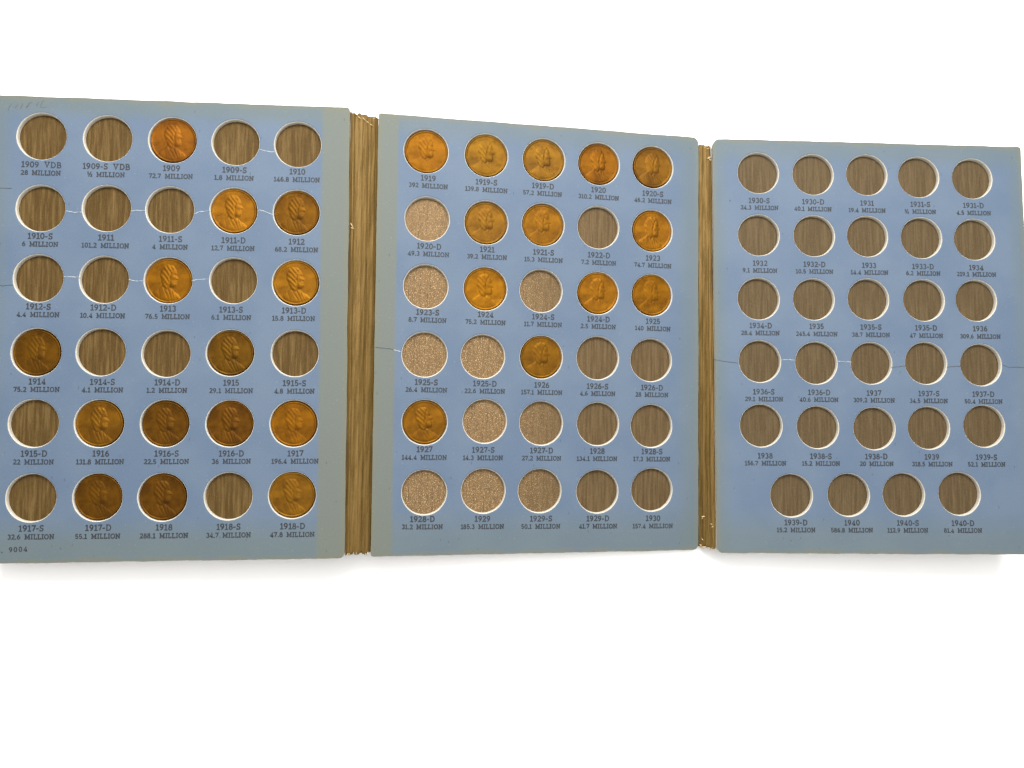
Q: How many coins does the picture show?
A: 27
